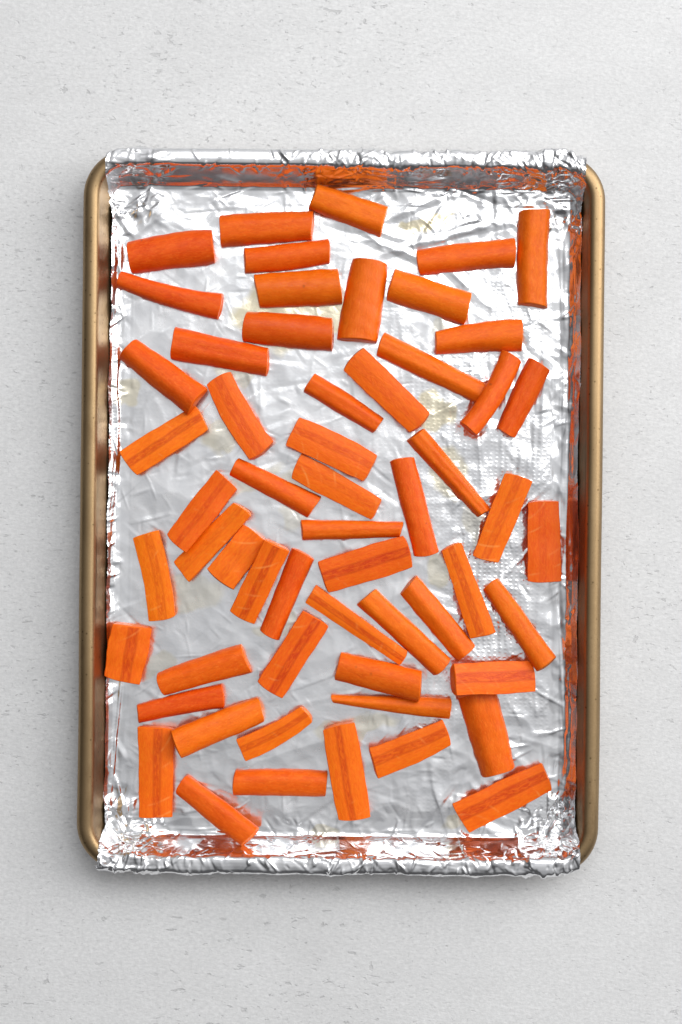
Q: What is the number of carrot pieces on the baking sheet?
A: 57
